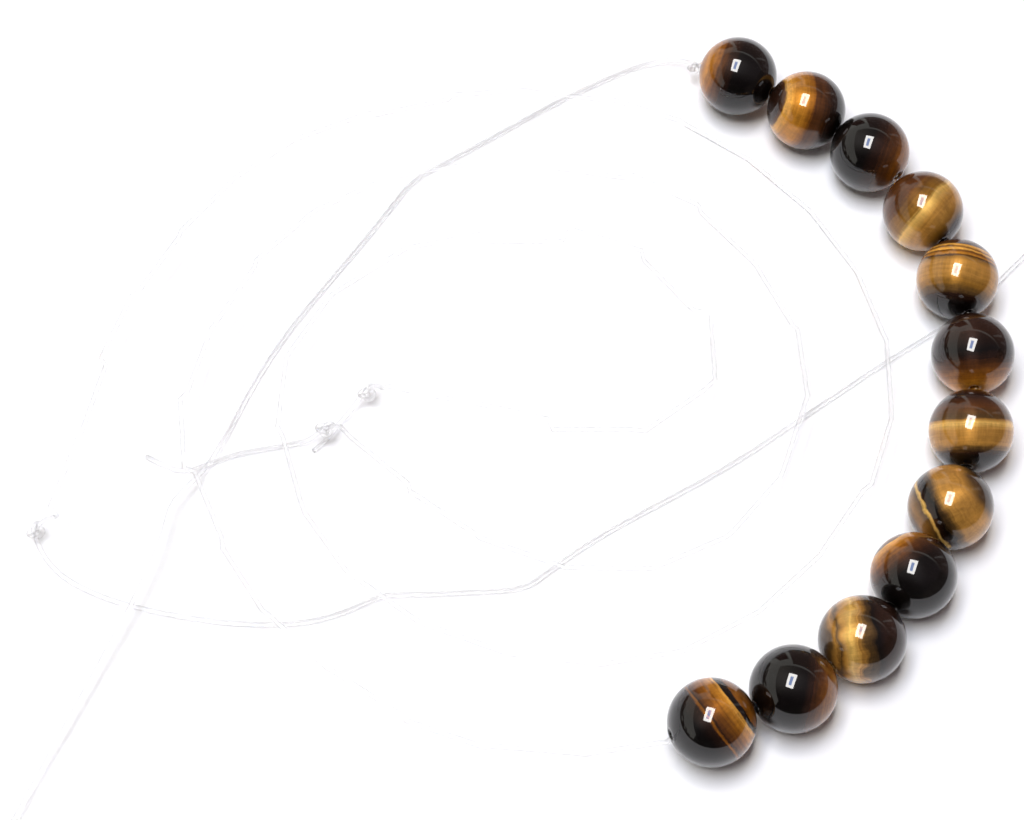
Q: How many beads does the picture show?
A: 12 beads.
